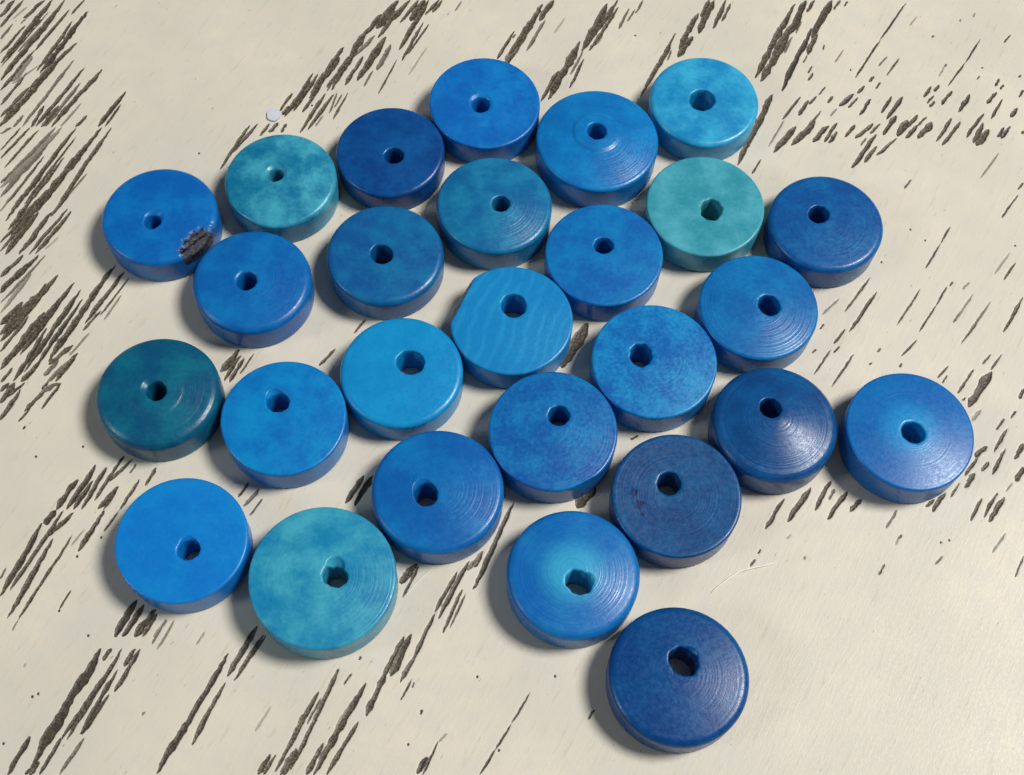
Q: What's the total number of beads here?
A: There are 27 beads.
